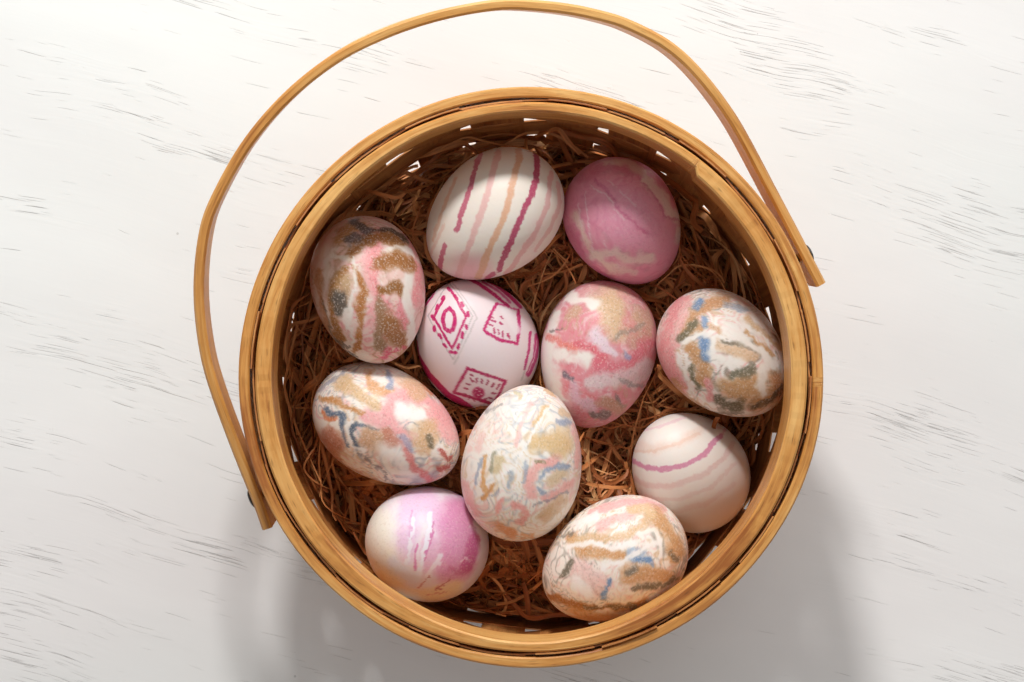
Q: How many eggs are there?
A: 11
